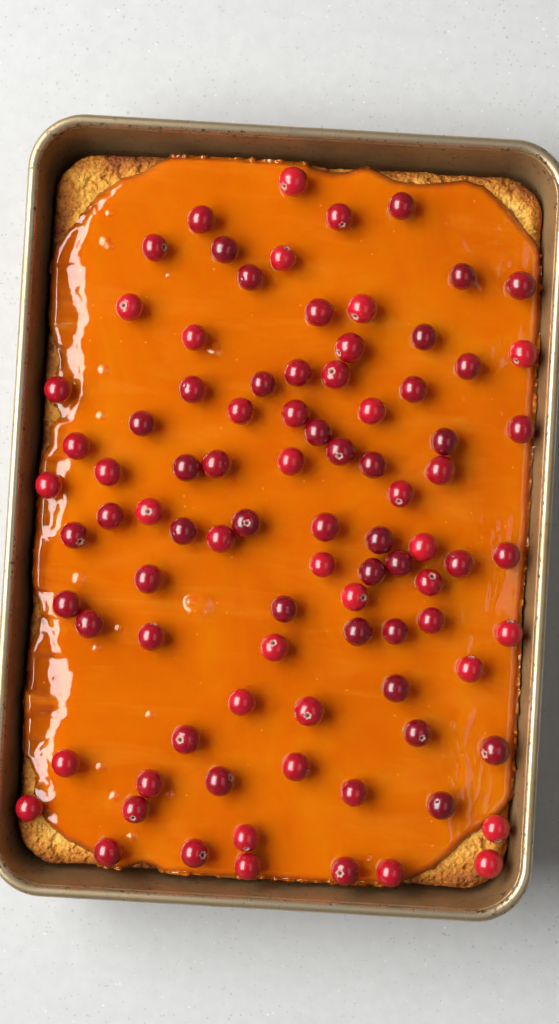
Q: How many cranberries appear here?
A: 90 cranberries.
